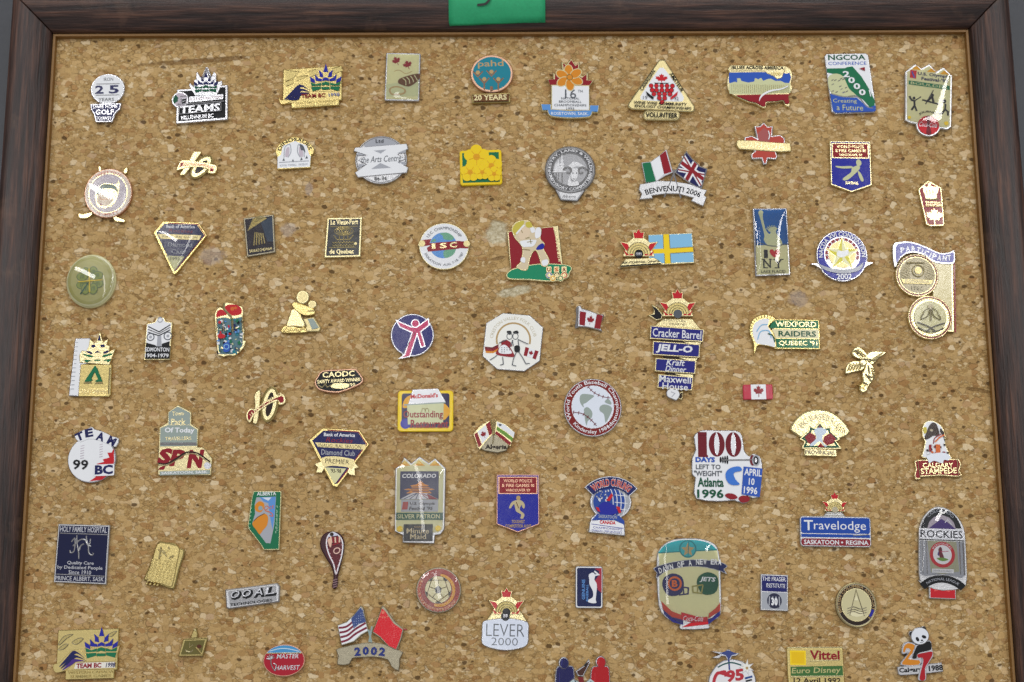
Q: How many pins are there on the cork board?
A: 76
